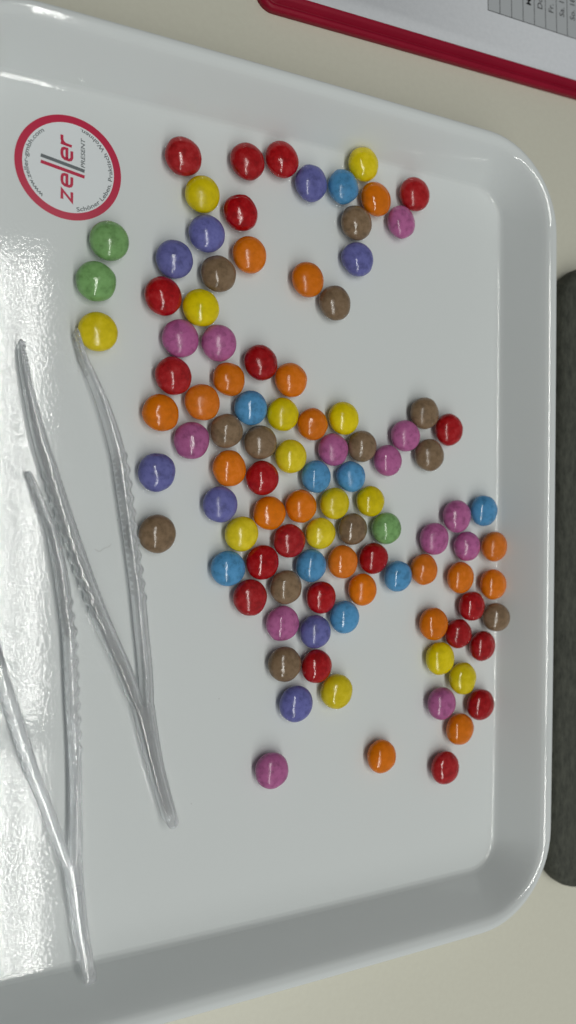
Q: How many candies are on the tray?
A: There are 101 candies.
